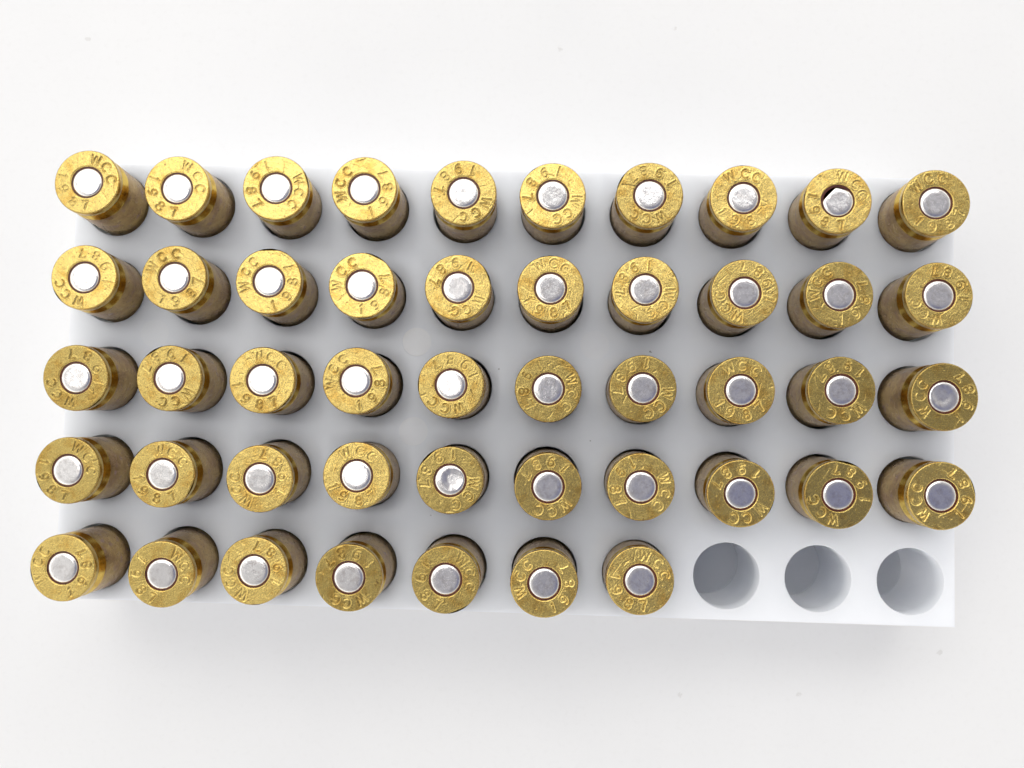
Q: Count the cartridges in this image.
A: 47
